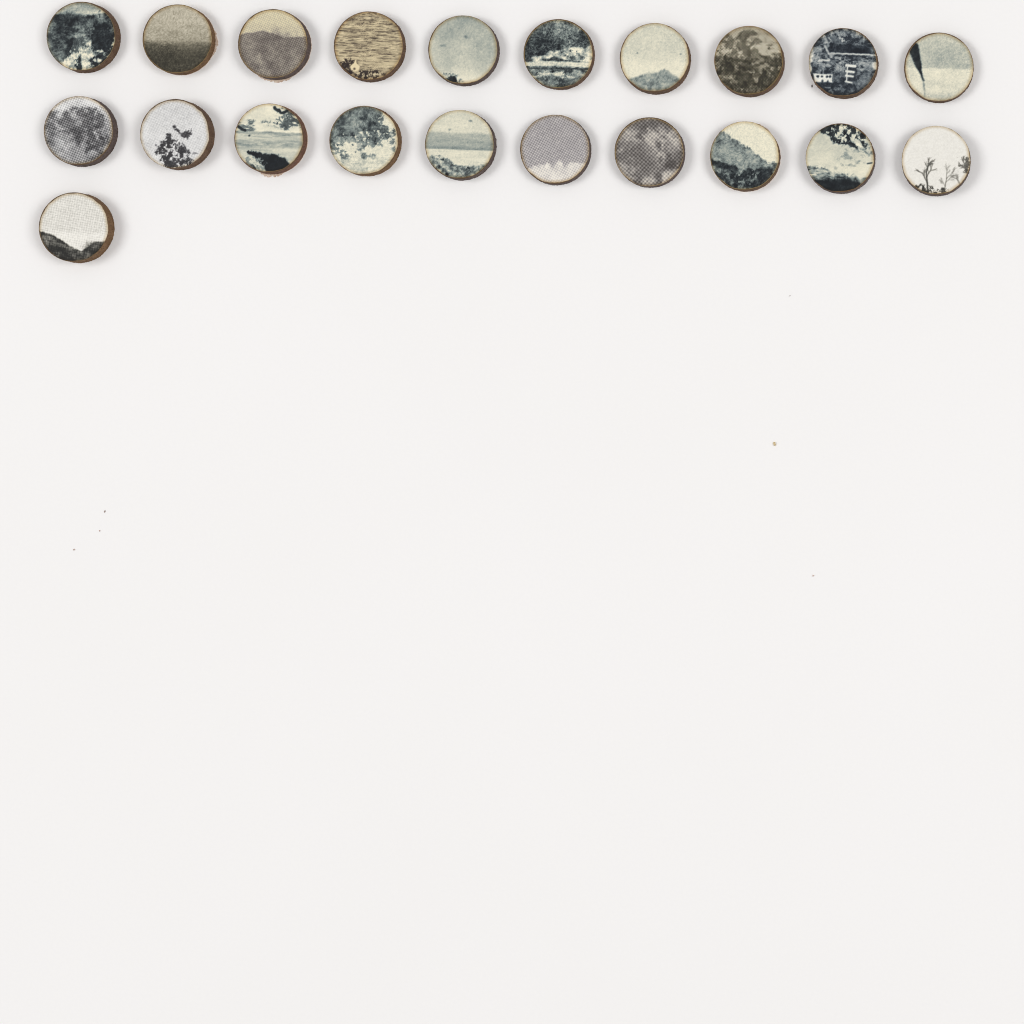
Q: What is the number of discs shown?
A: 21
